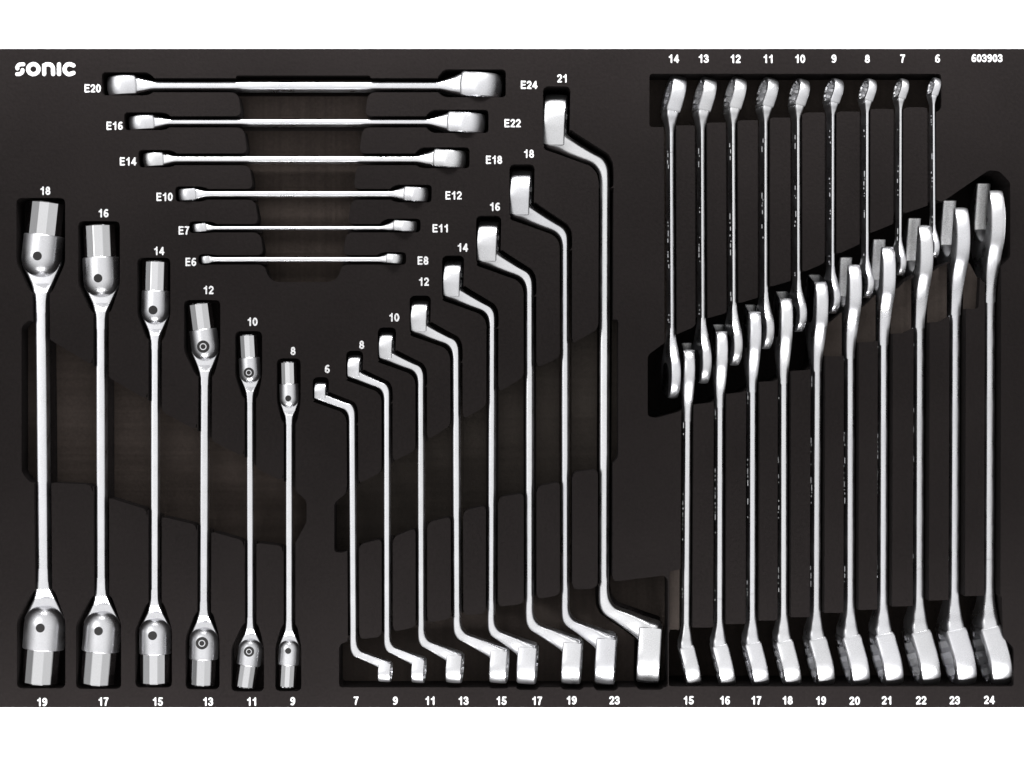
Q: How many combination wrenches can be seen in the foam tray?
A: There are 19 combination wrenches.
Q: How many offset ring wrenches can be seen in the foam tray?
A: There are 8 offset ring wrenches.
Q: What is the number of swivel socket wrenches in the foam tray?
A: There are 6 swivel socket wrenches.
